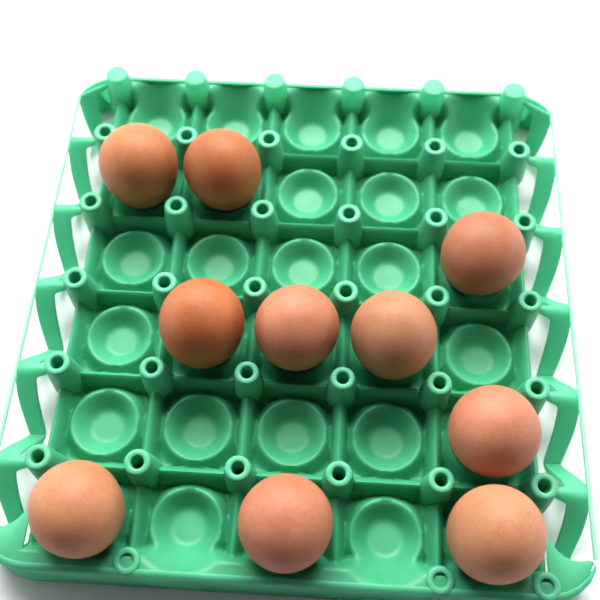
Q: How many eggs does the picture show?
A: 10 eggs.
